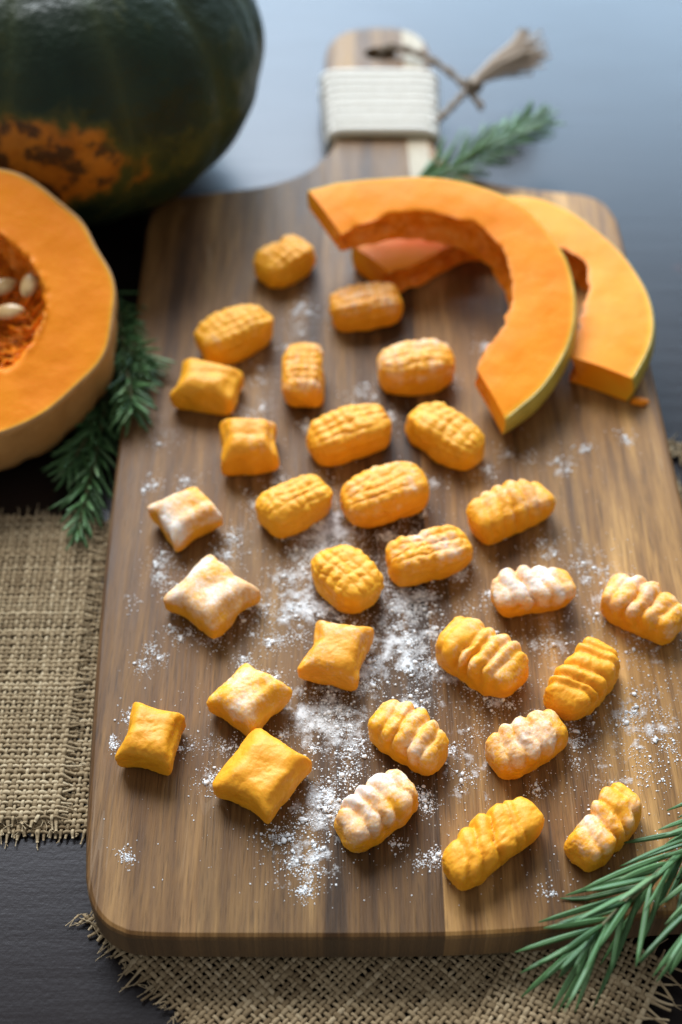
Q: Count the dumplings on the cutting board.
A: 29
